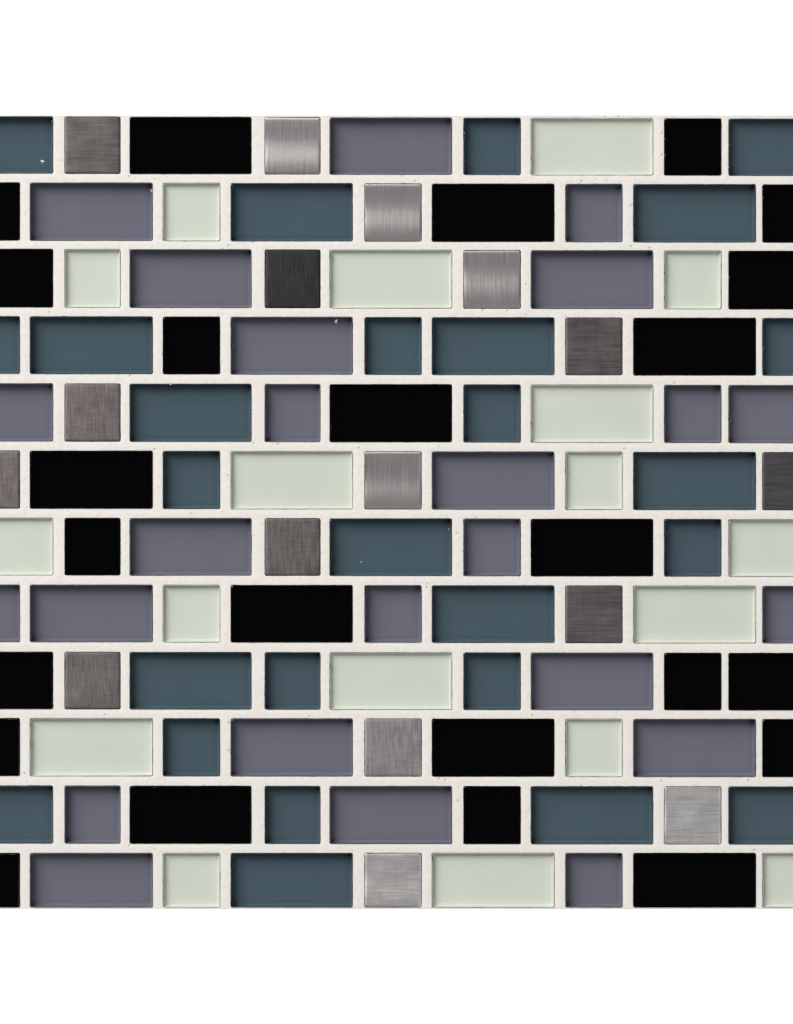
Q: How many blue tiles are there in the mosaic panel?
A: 26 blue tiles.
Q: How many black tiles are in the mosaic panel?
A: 24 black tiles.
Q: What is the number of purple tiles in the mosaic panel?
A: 24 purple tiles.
